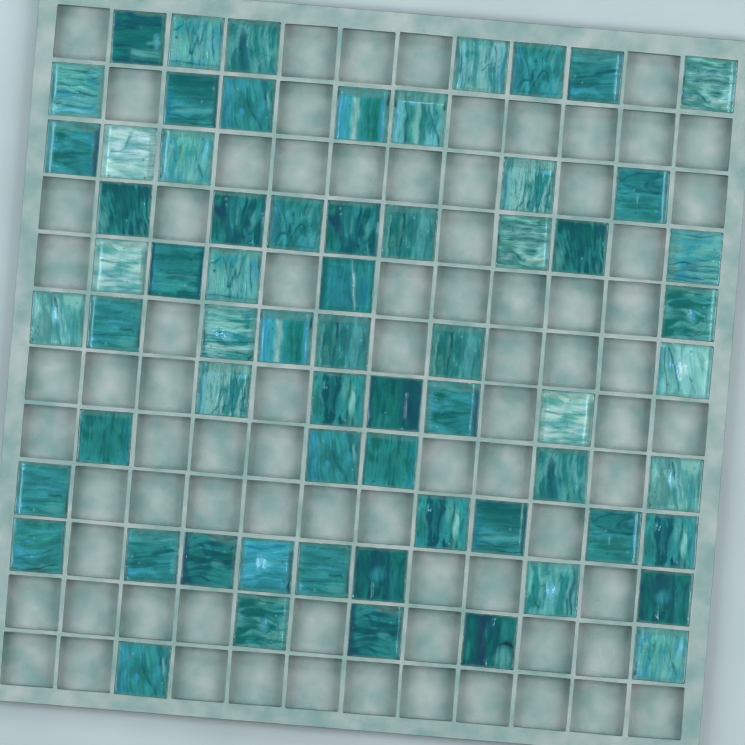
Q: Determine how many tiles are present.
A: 65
